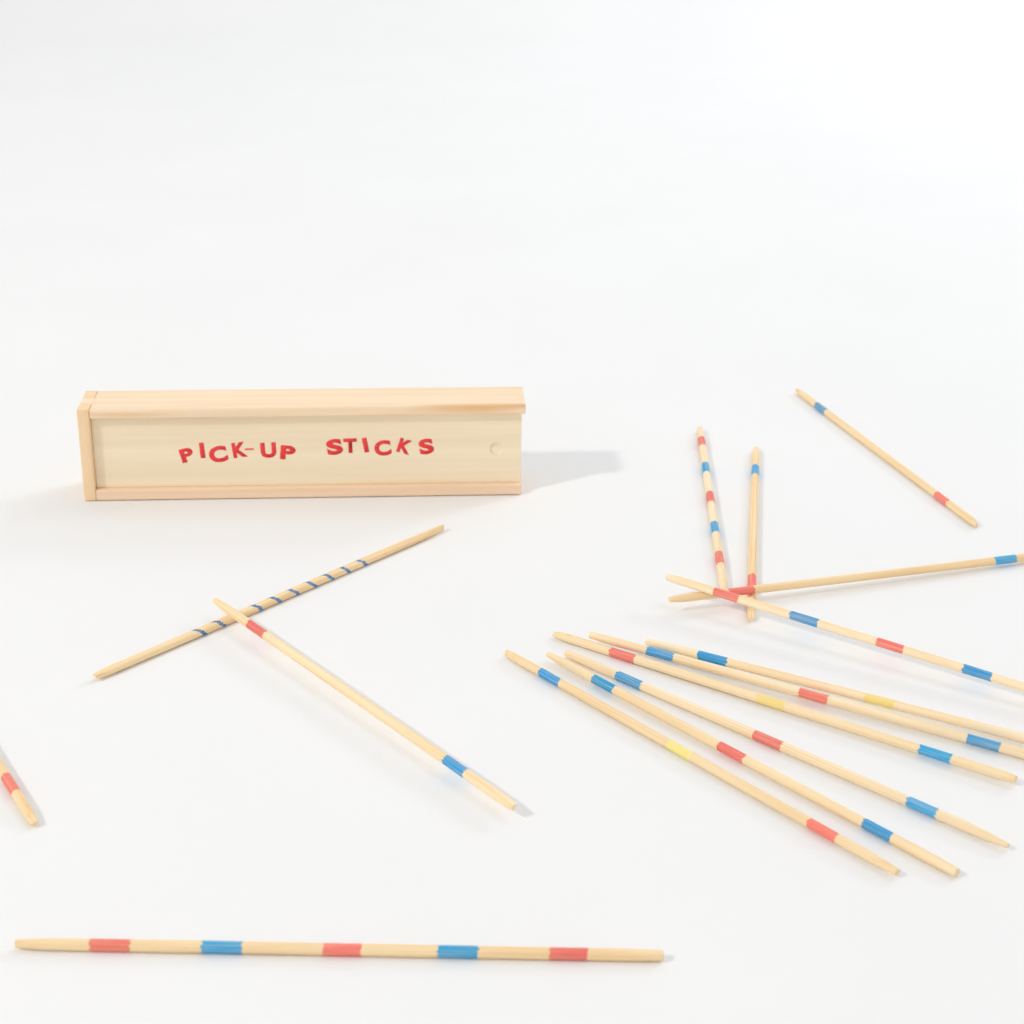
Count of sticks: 15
